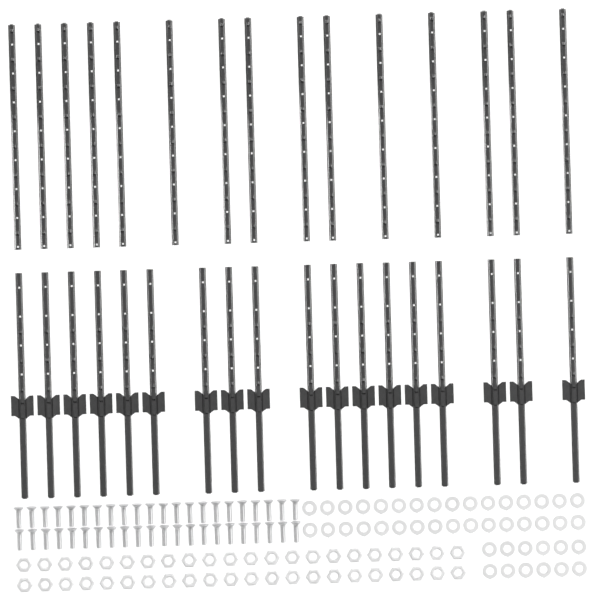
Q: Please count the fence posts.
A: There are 33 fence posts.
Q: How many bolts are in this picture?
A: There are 44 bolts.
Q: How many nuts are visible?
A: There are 44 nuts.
